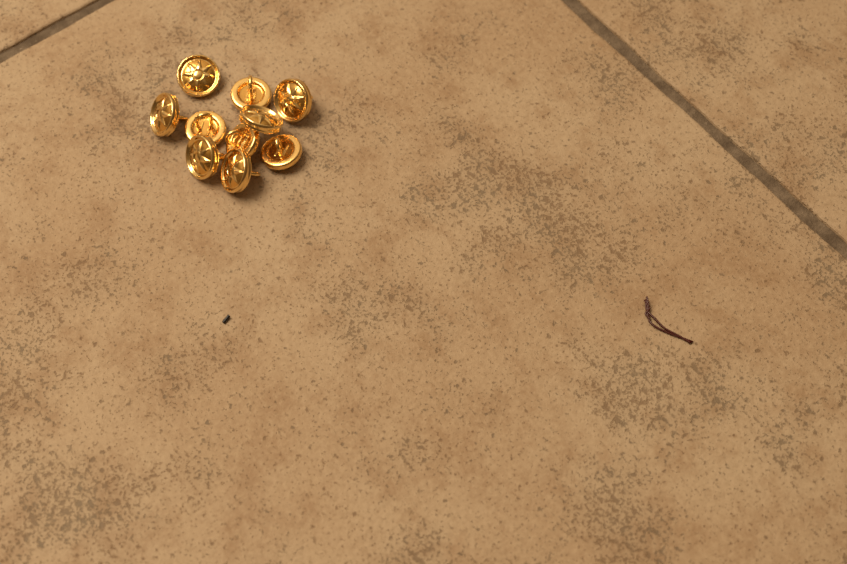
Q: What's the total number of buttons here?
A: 10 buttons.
